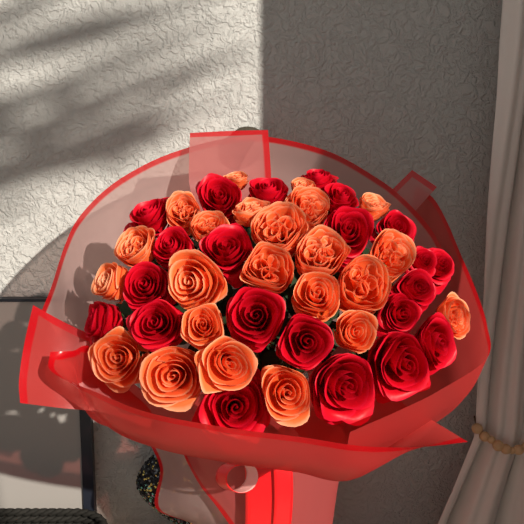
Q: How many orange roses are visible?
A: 23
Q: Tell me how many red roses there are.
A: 22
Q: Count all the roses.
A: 45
